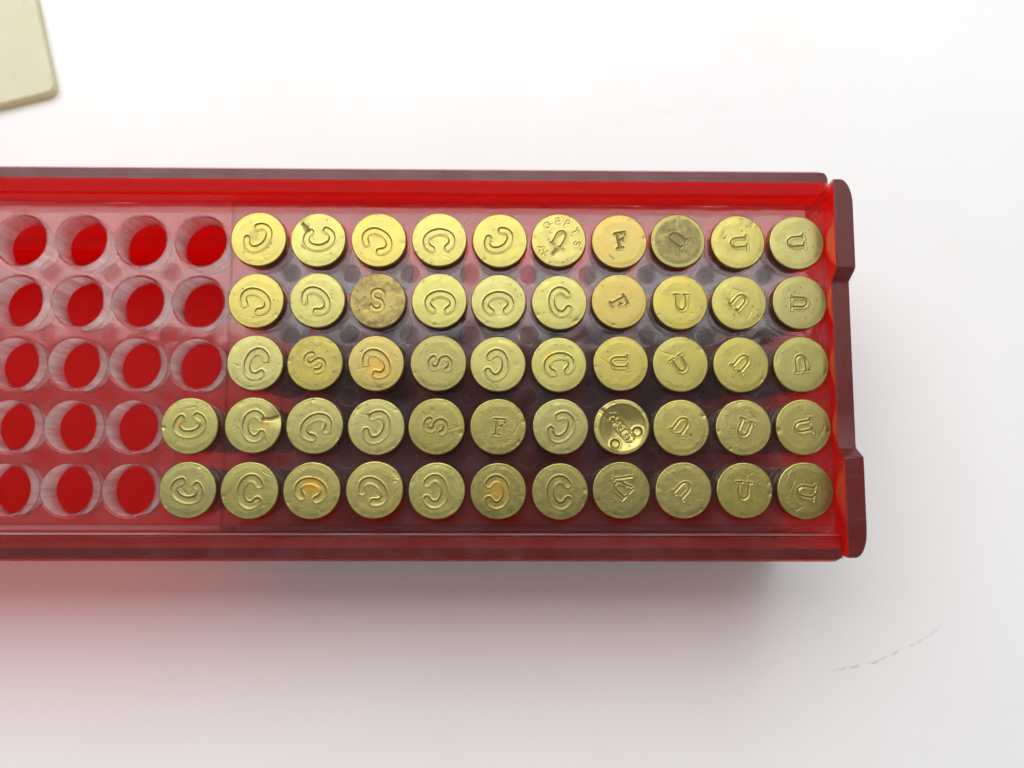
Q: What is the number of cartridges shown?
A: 52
